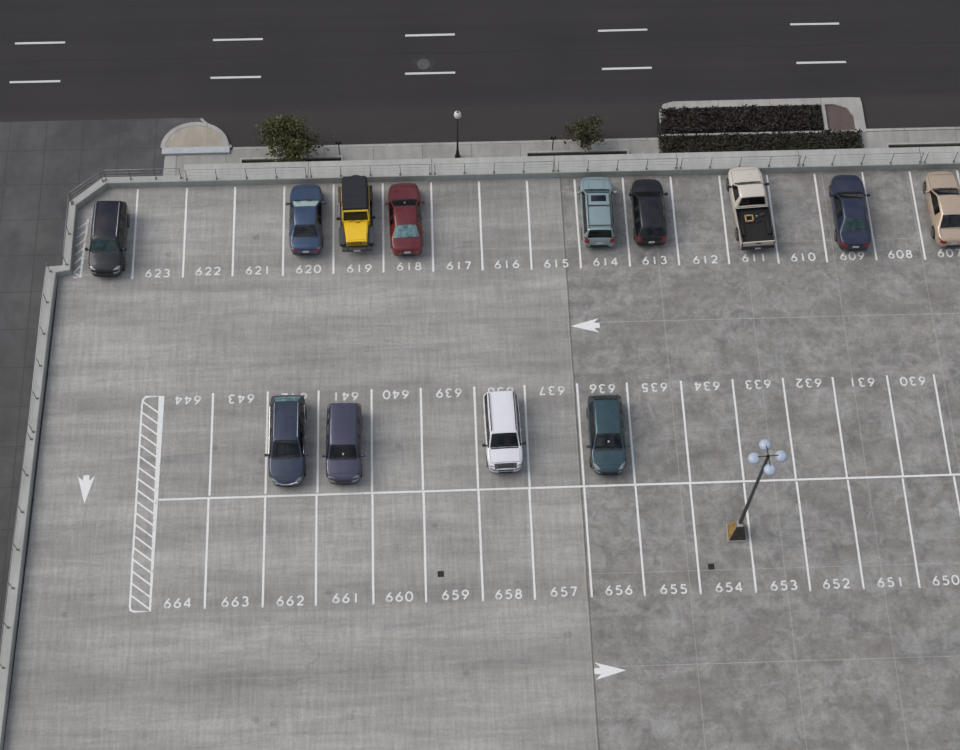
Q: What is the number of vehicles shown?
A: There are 13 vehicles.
